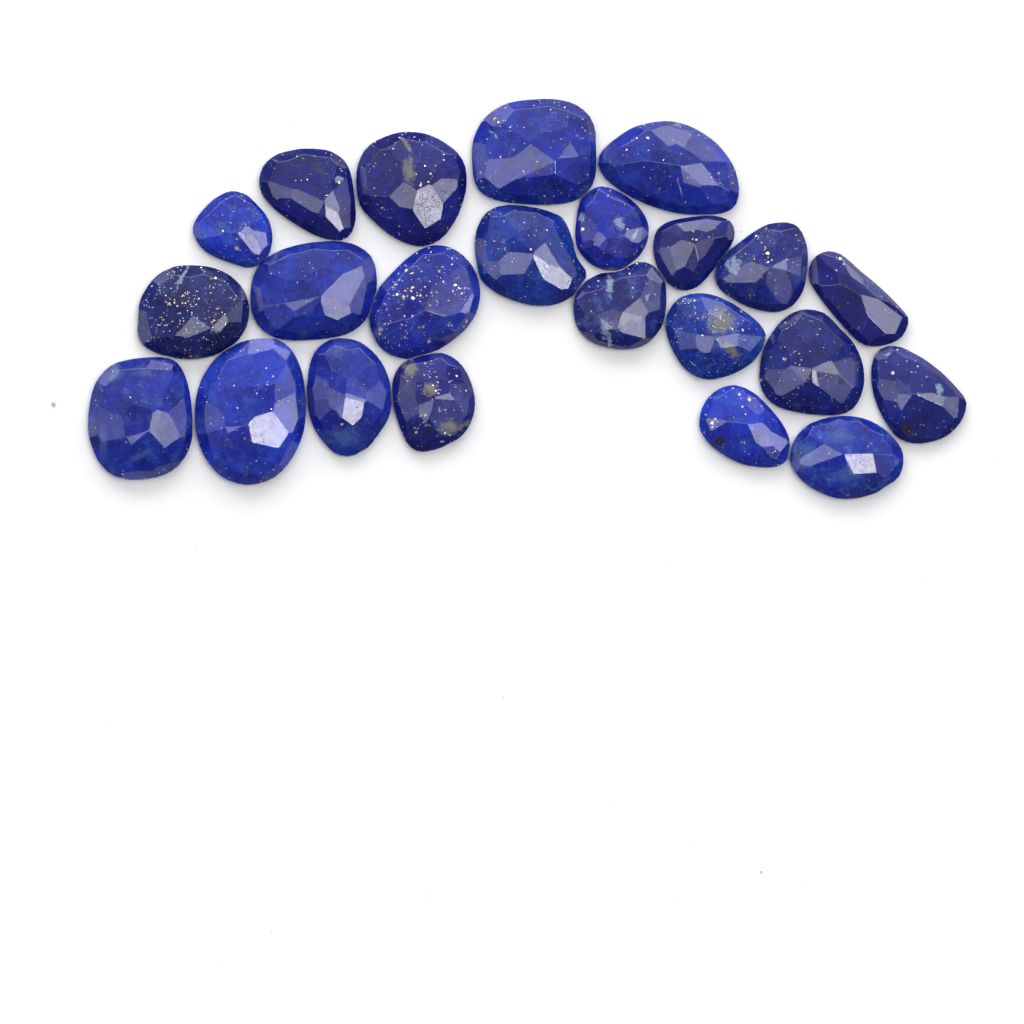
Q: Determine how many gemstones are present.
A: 23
